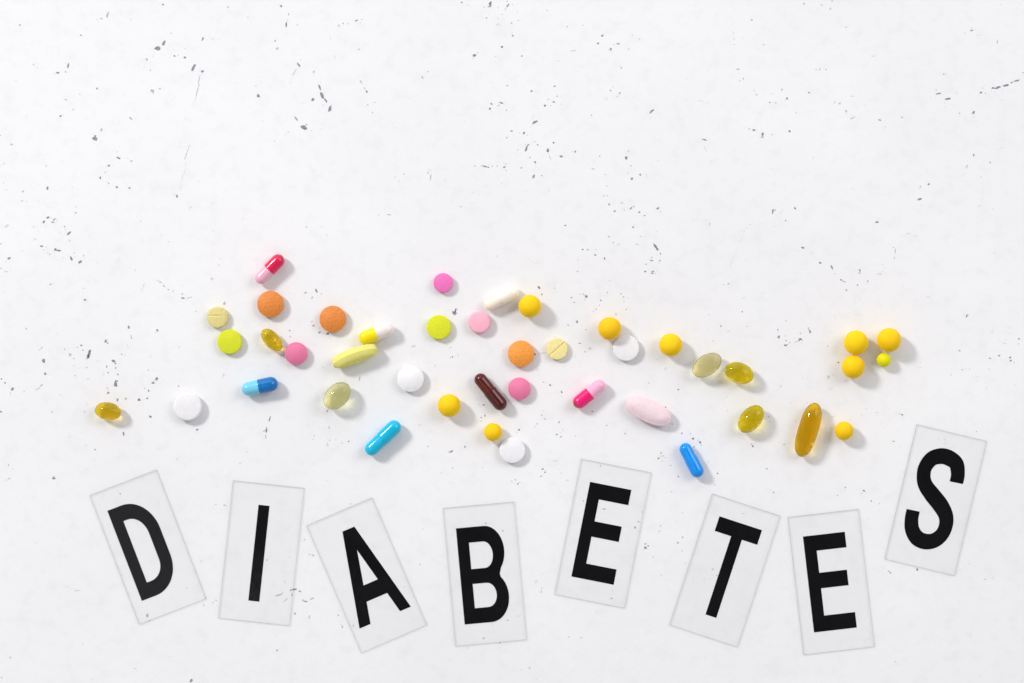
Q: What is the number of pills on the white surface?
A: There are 42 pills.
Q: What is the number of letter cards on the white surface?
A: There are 8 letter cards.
